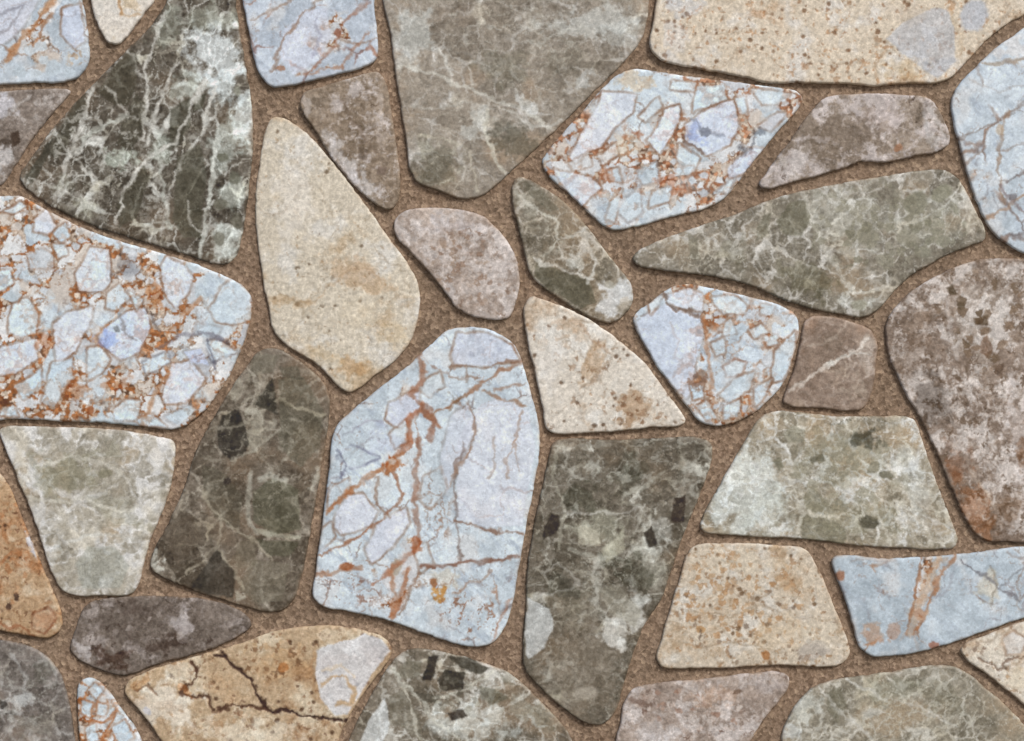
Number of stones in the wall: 36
